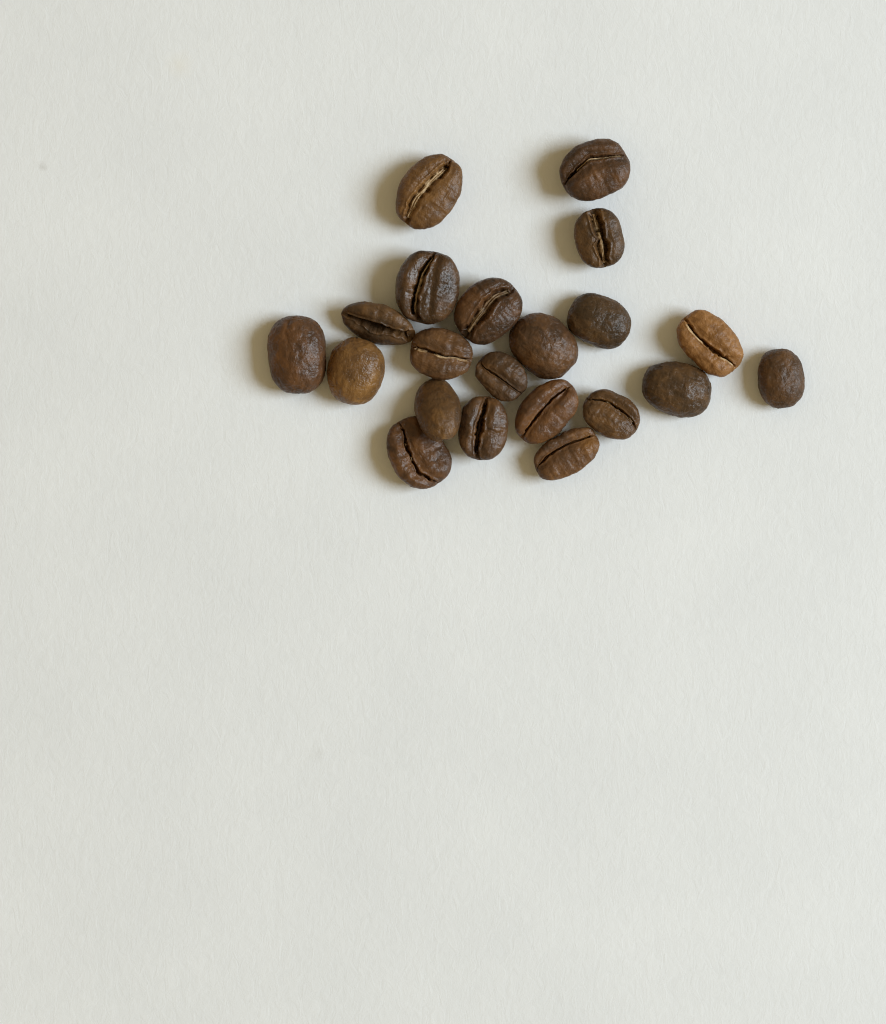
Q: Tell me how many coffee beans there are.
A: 21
